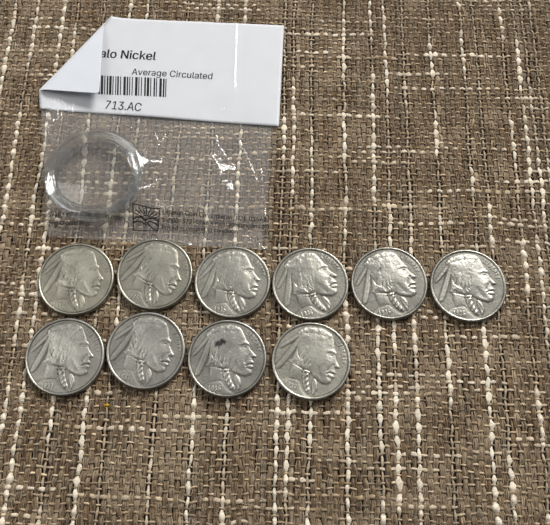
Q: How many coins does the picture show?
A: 10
